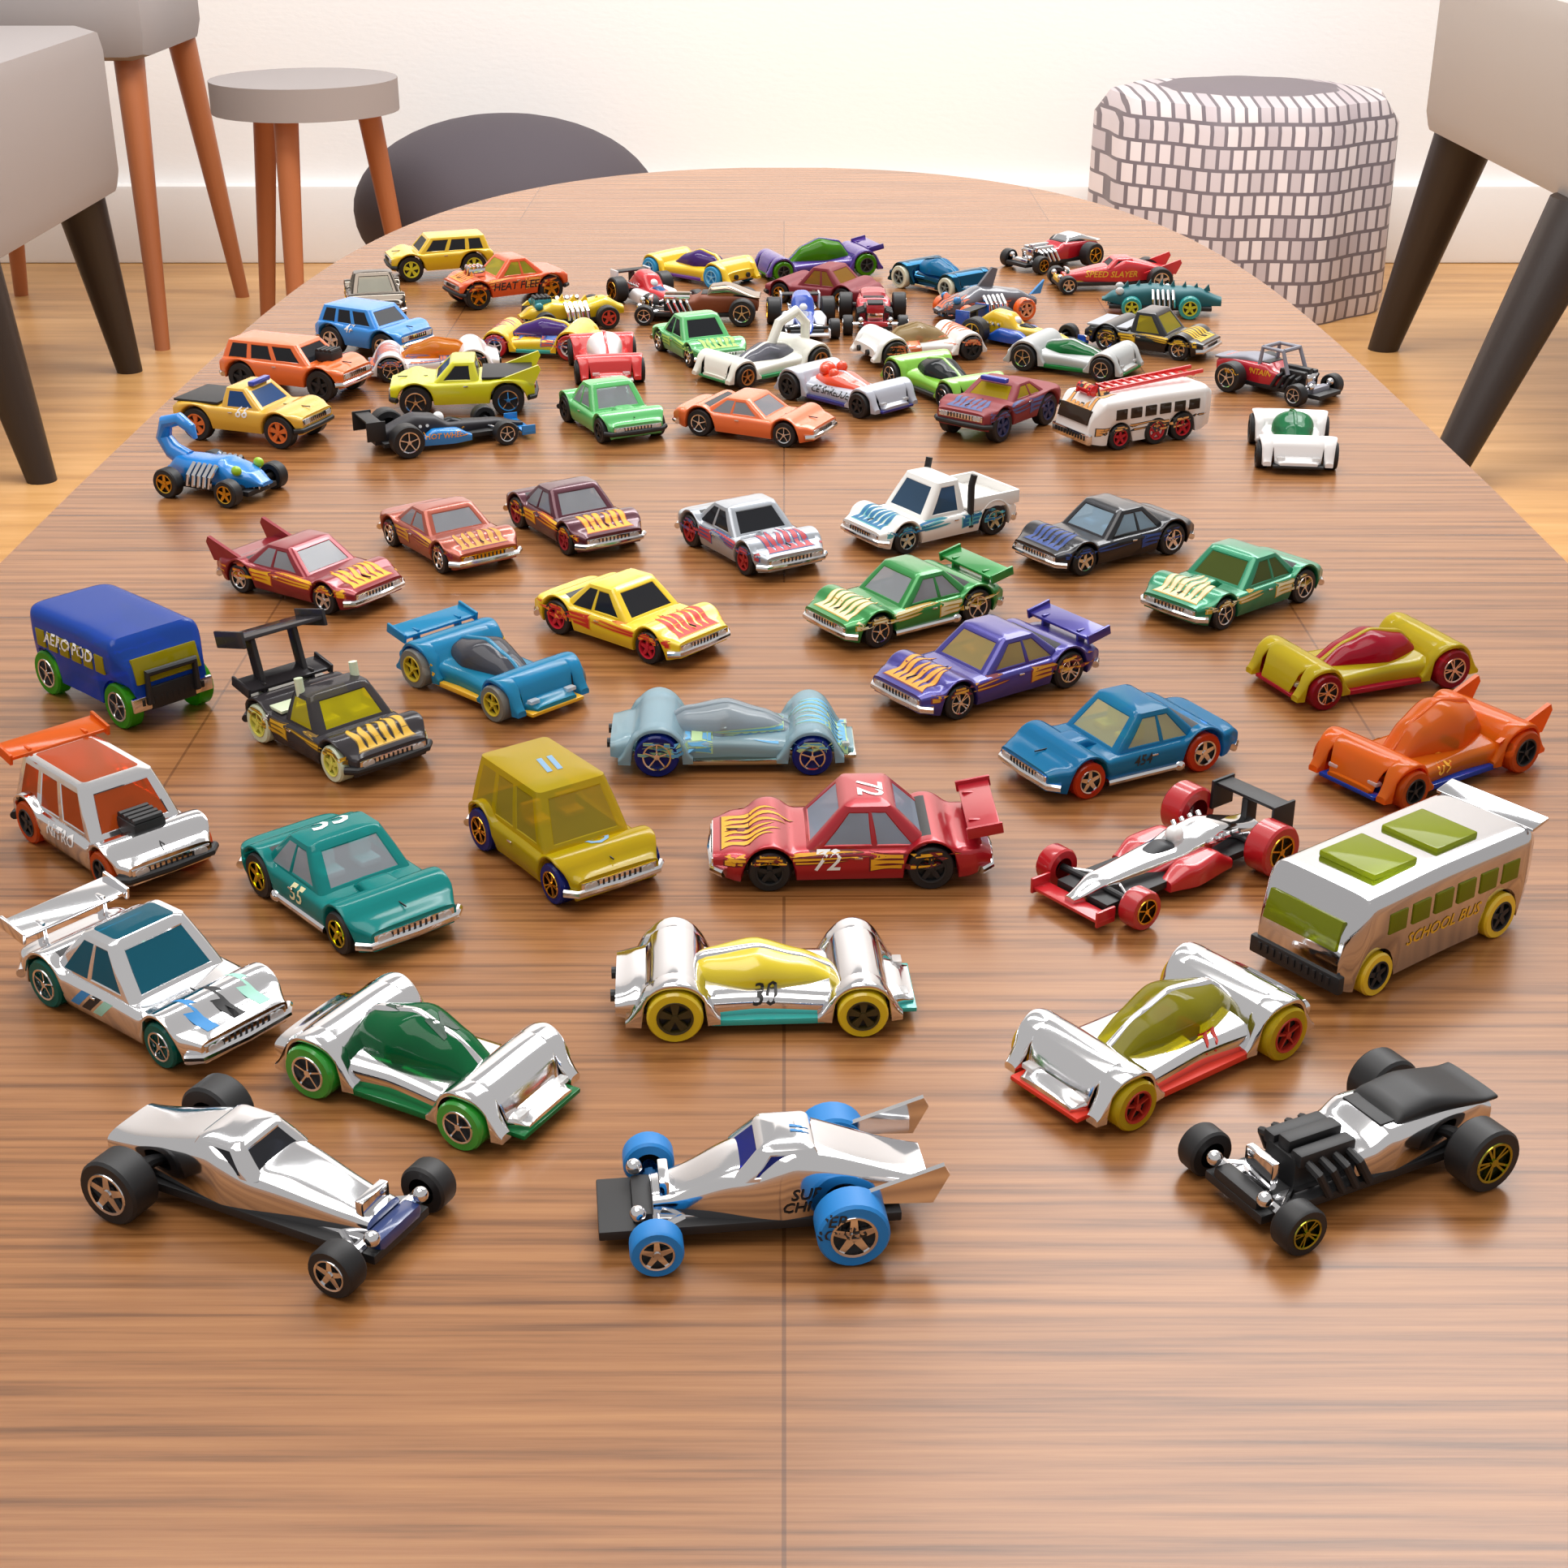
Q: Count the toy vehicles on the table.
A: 69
